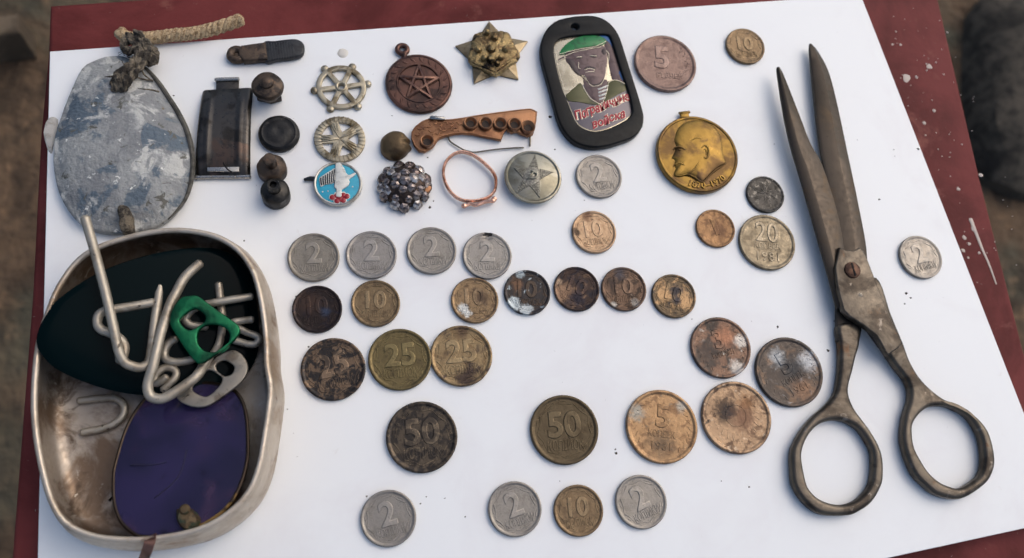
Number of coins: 32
